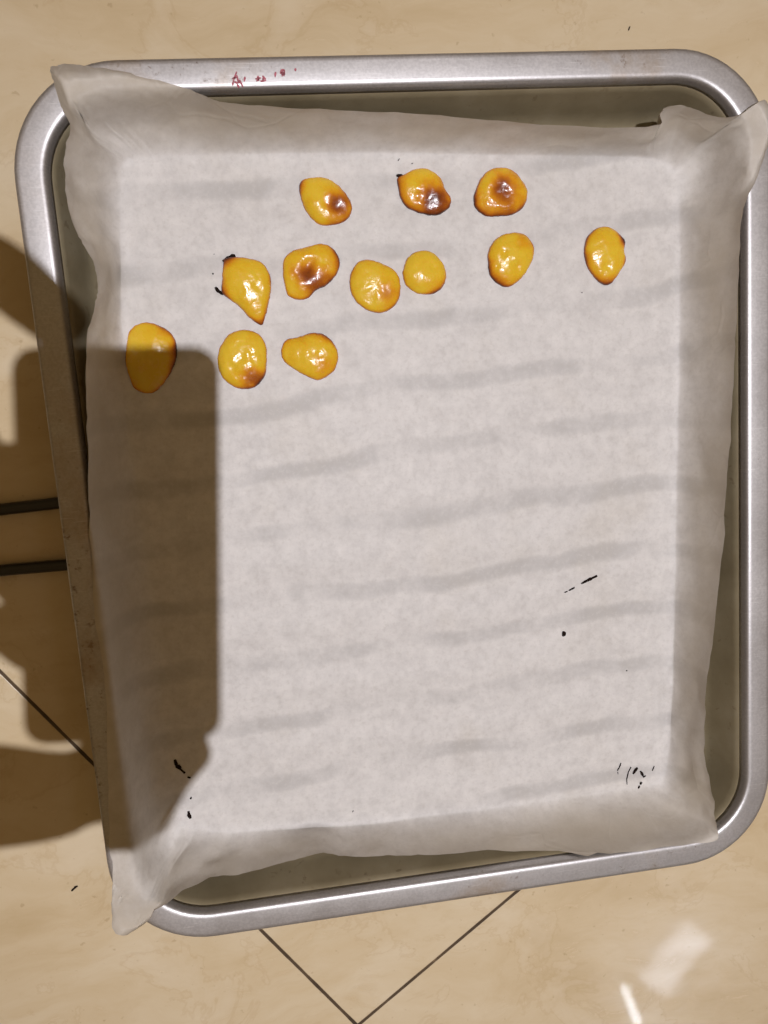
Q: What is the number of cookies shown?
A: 12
